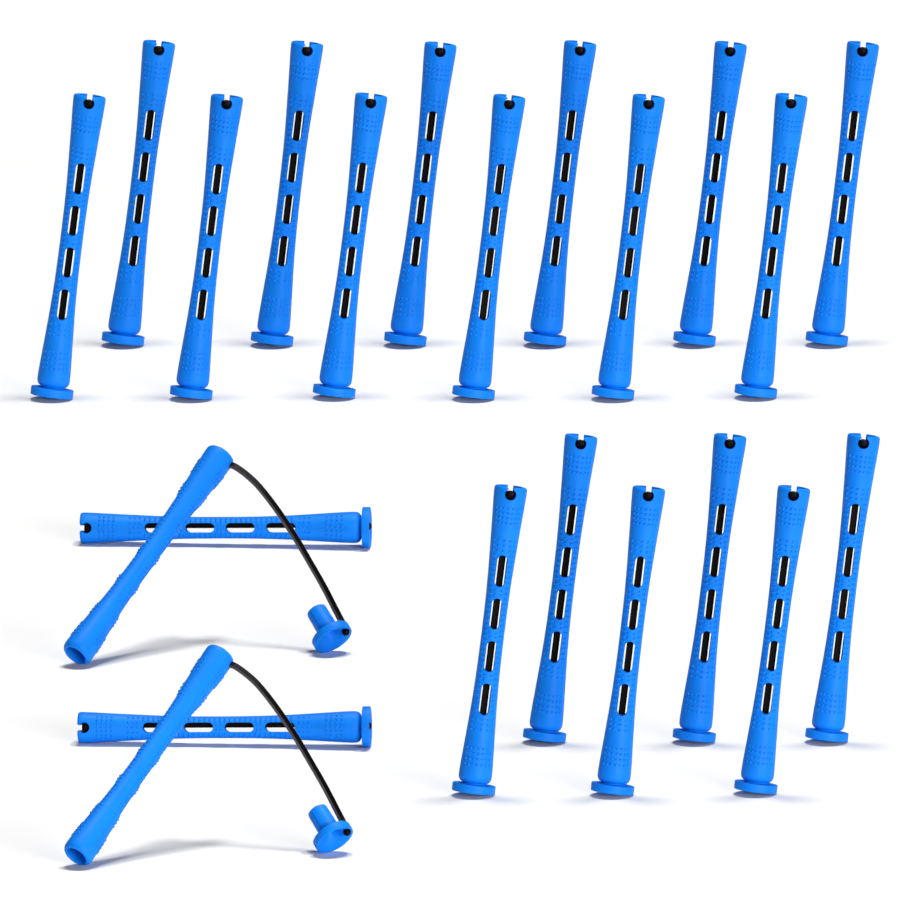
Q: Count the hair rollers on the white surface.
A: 22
